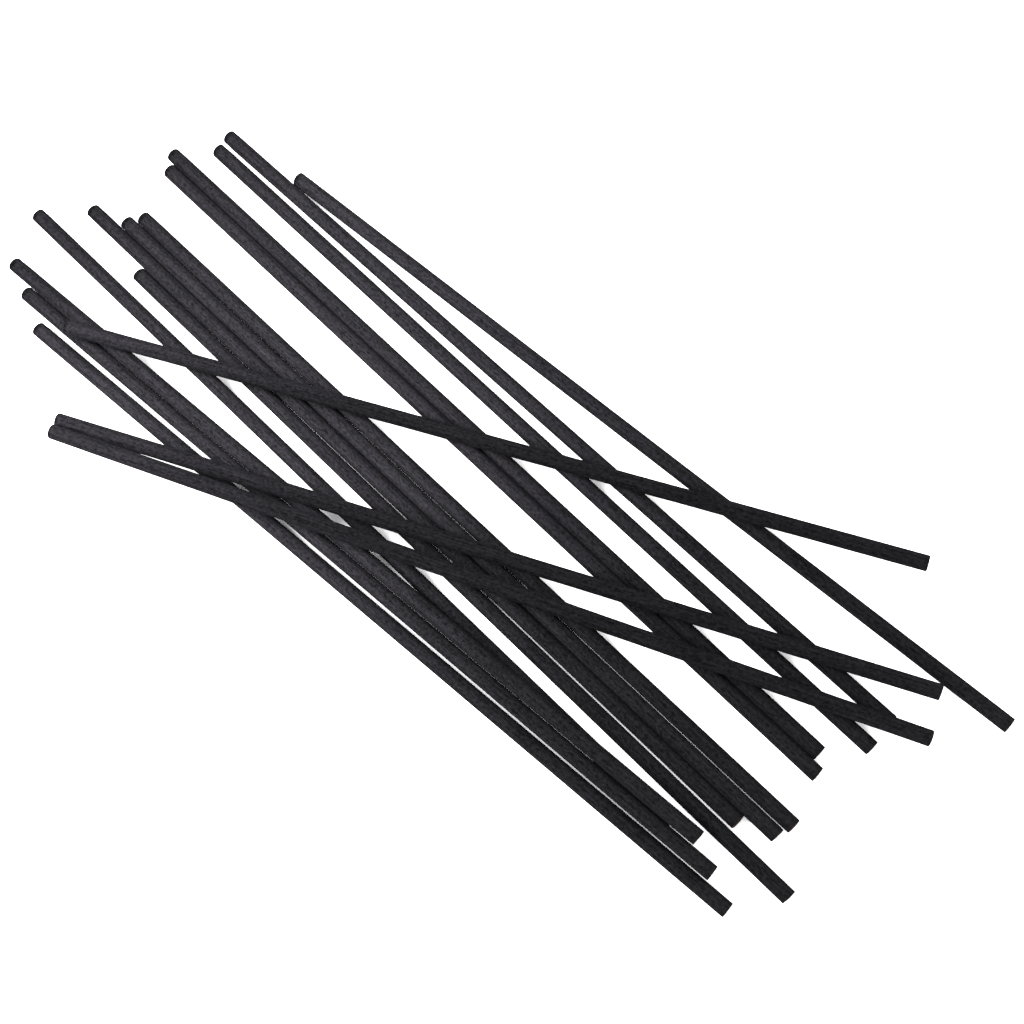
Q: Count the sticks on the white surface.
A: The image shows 16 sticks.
